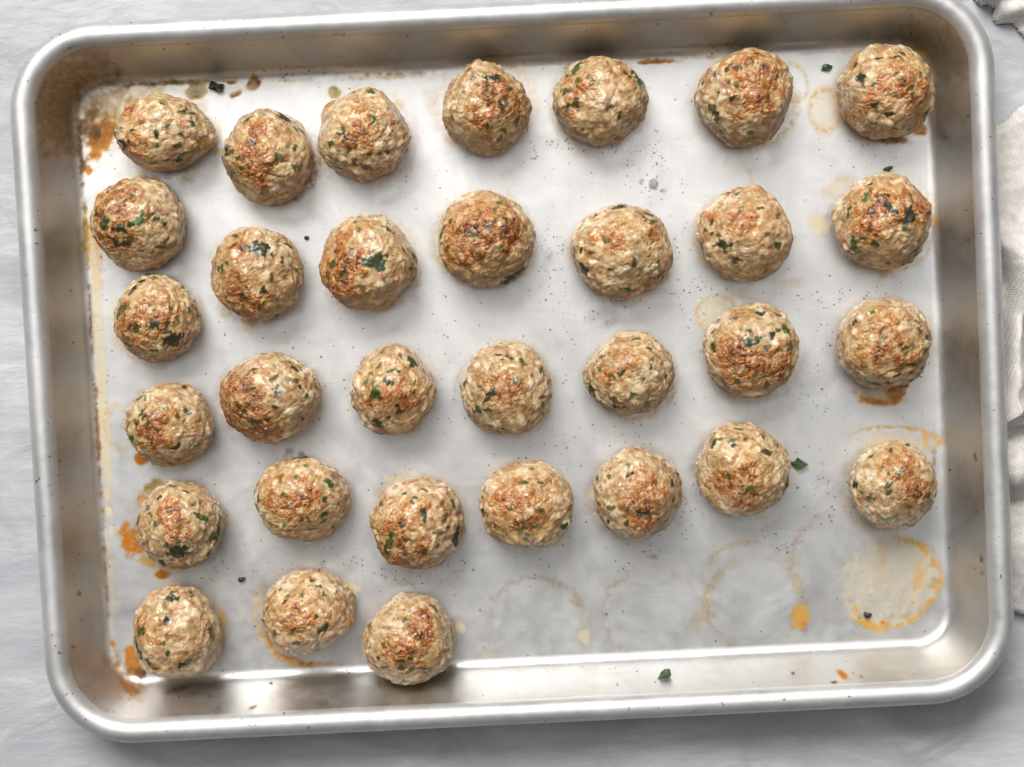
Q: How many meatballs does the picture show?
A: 32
